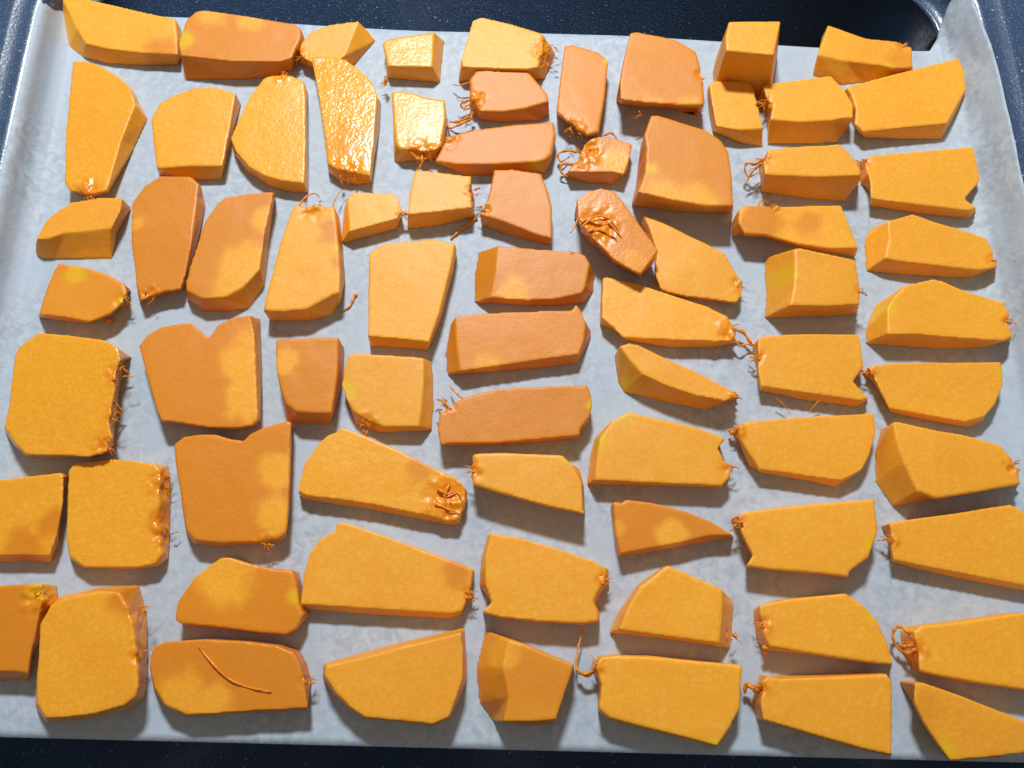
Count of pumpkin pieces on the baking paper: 74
